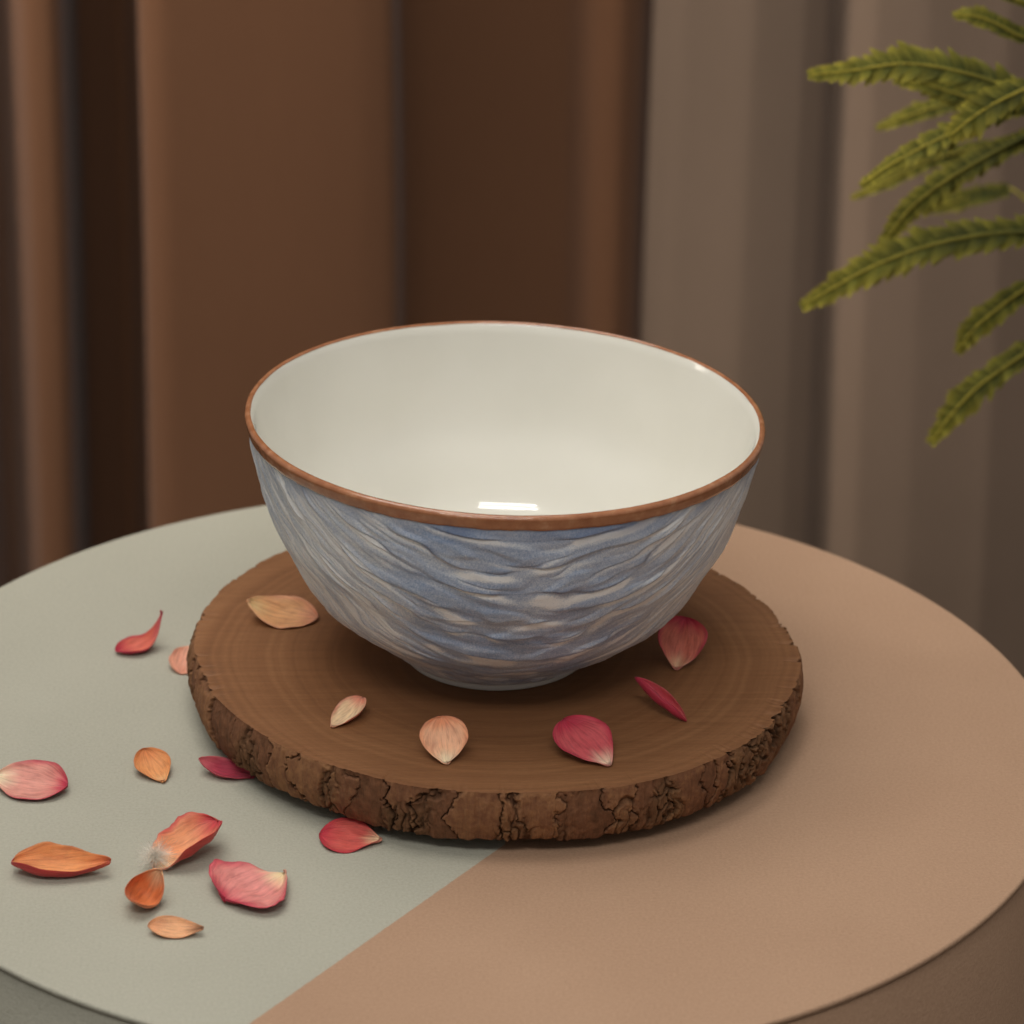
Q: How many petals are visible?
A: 17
